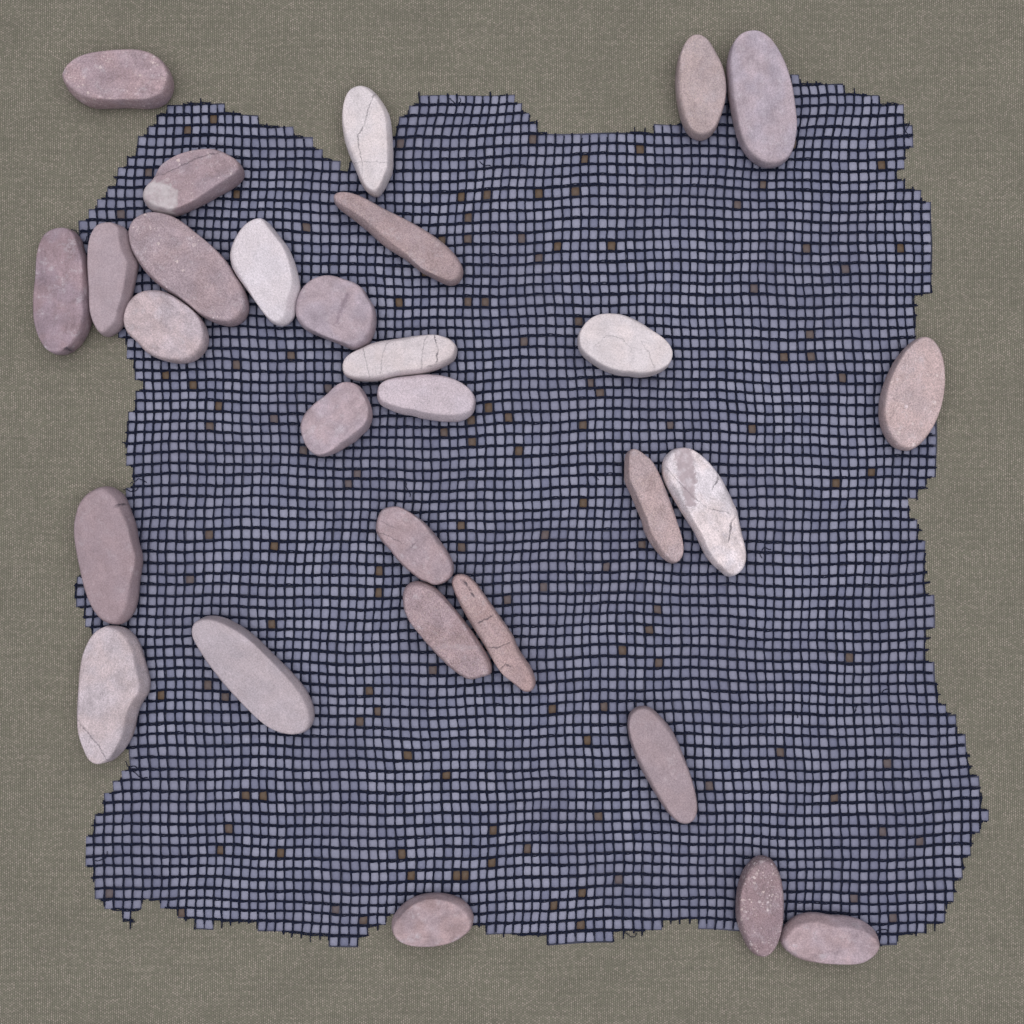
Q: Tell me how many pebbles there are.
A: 29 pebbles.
